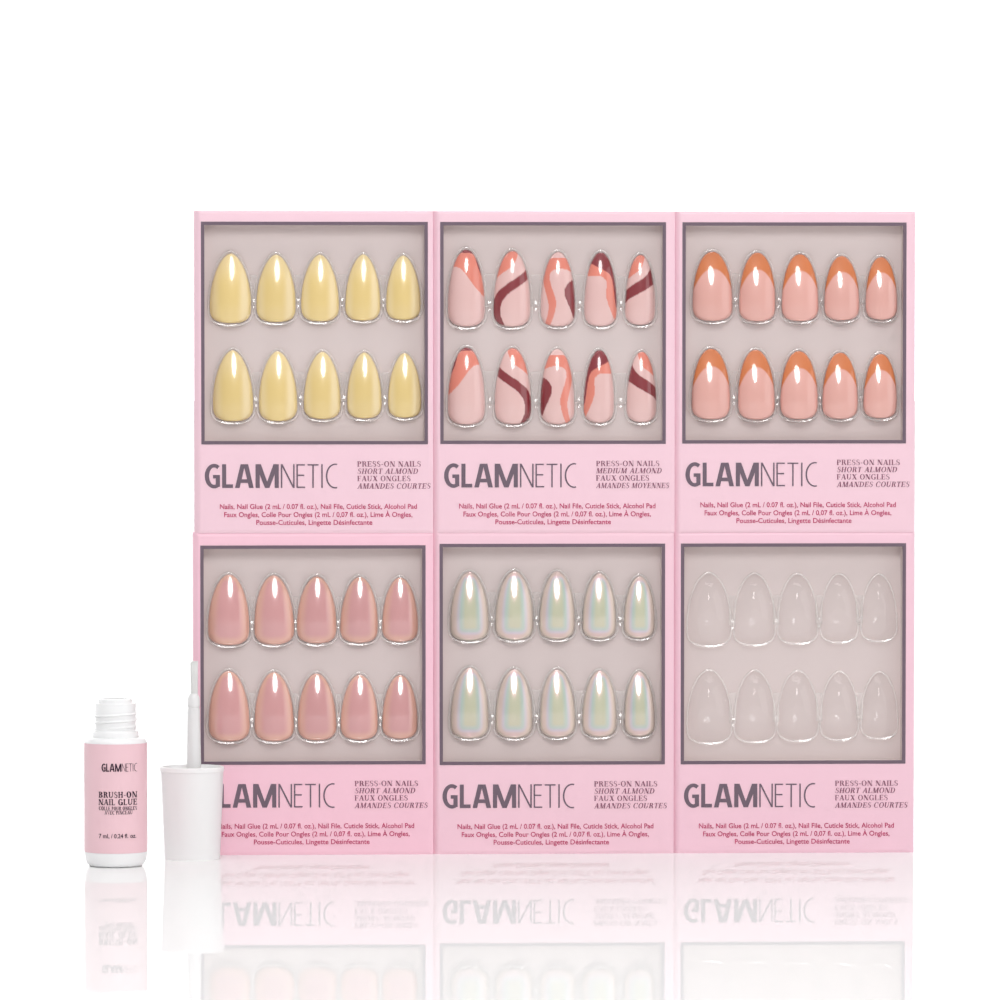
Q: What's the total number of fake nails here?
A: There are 50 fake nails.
